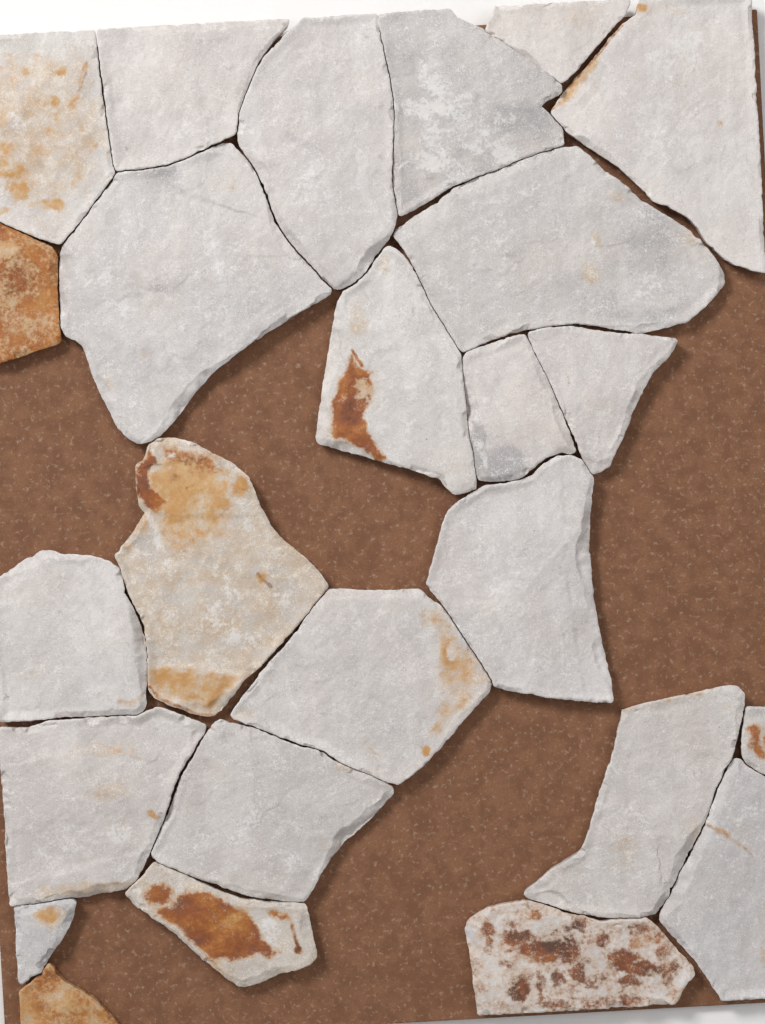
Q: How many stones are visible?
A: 25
